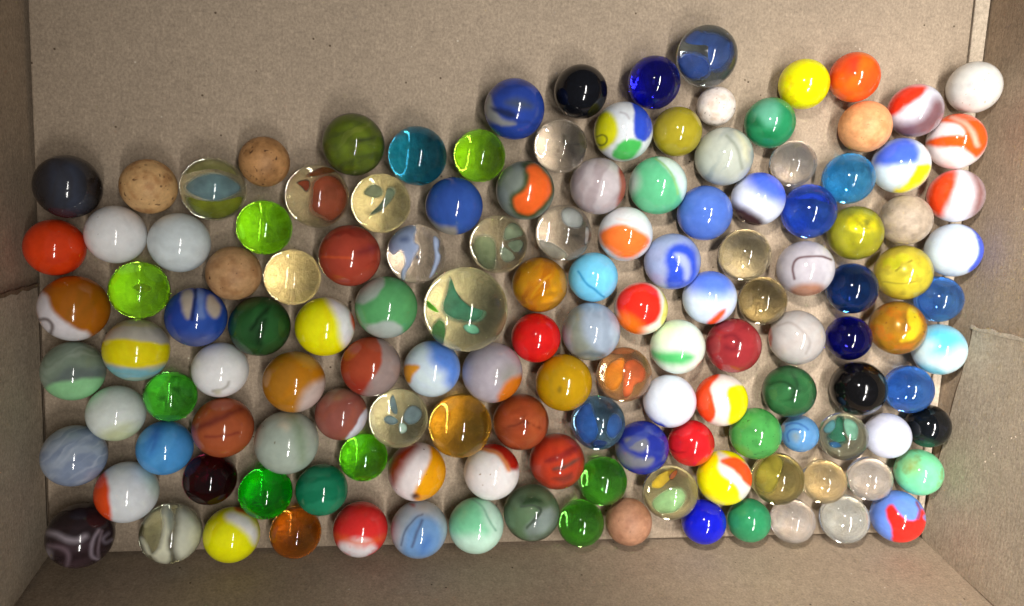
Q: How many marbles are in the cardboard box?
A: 138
